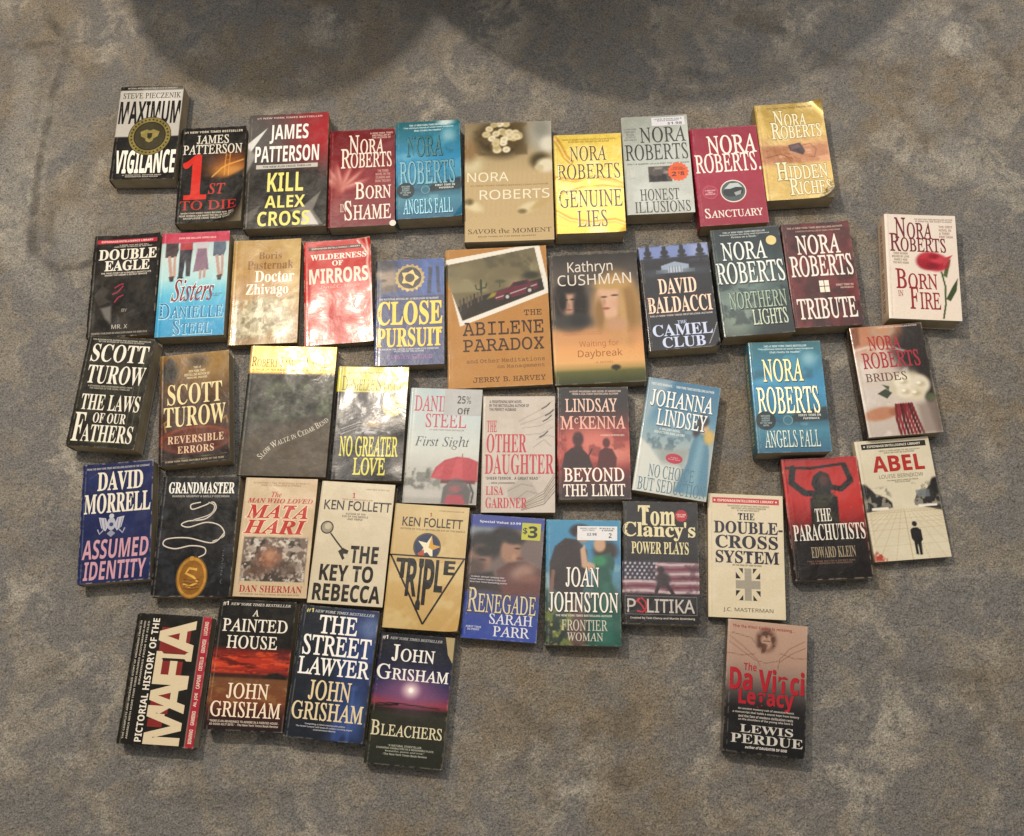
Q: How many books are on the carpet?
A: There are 47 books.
